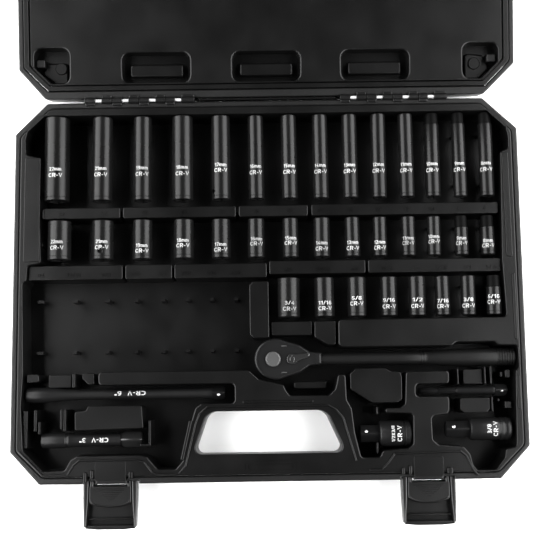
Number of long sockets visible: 14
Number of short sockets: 22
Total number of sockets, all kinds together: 36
